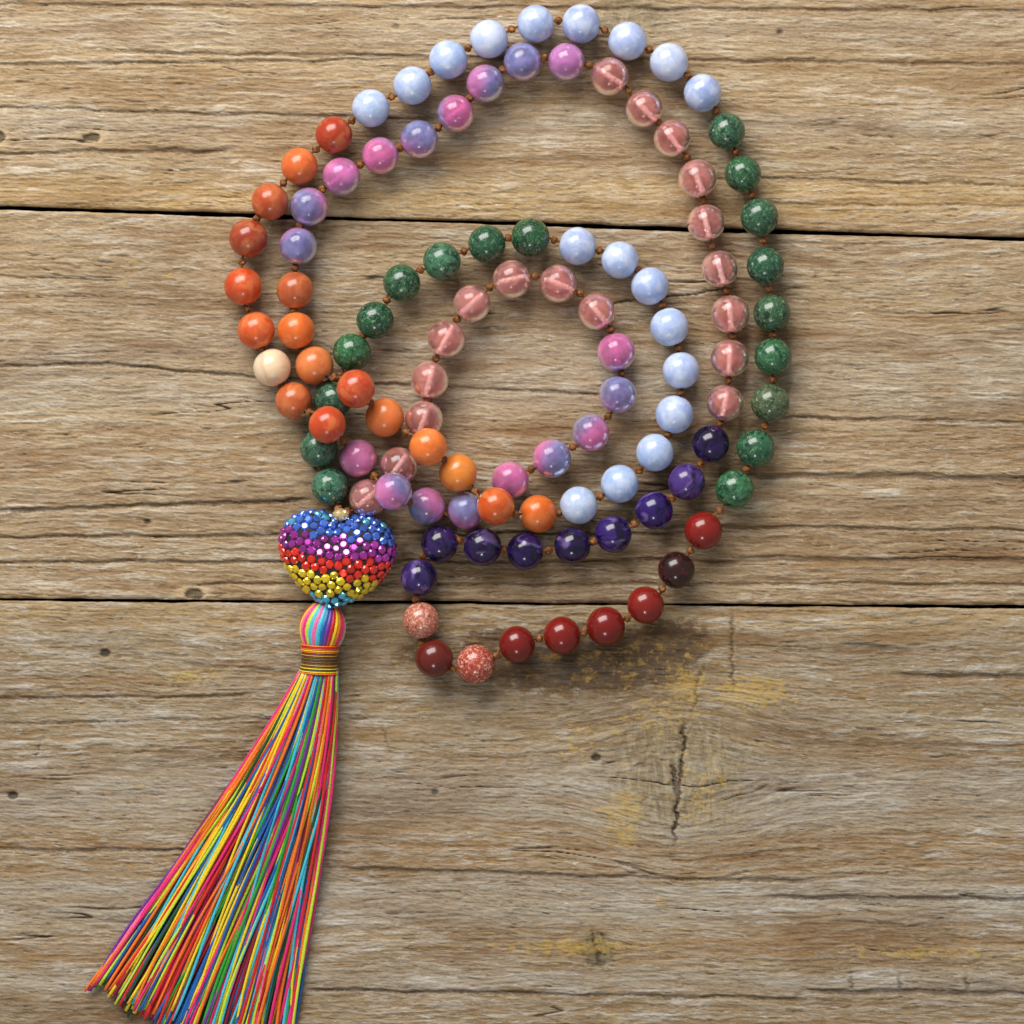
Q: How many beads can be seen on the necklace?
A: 108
